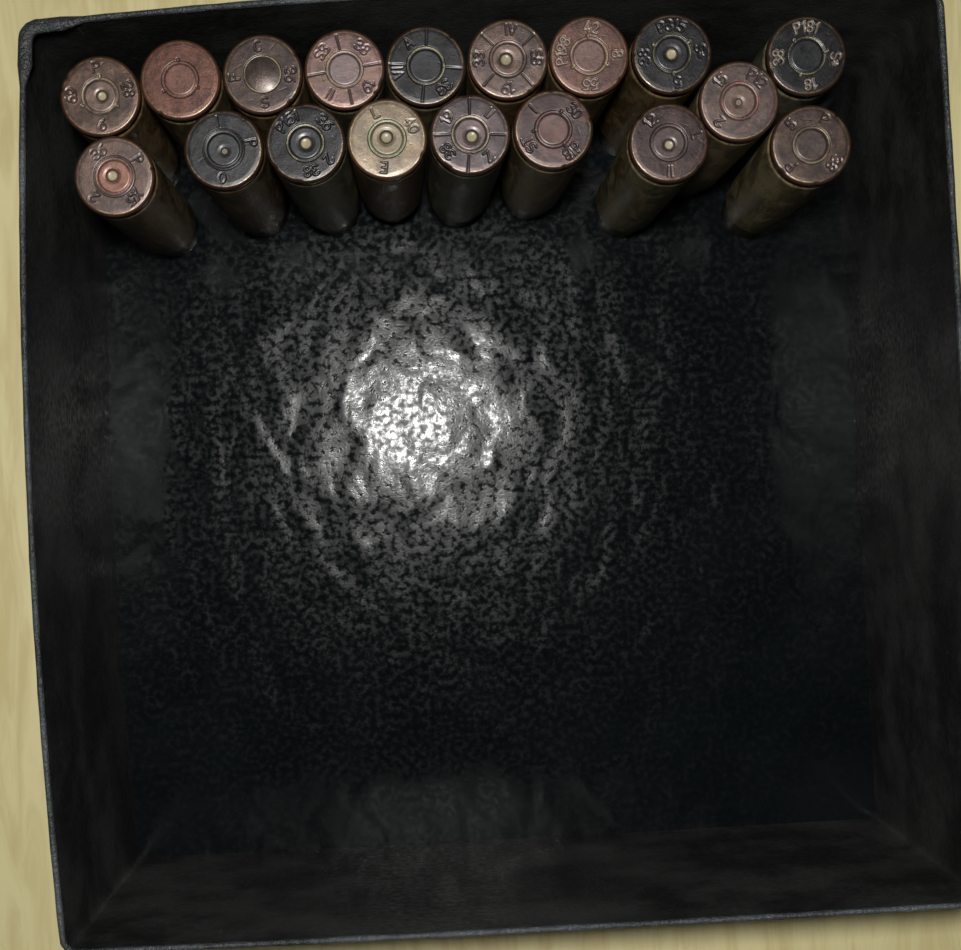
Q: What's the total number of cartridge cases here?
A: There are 18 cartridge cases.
